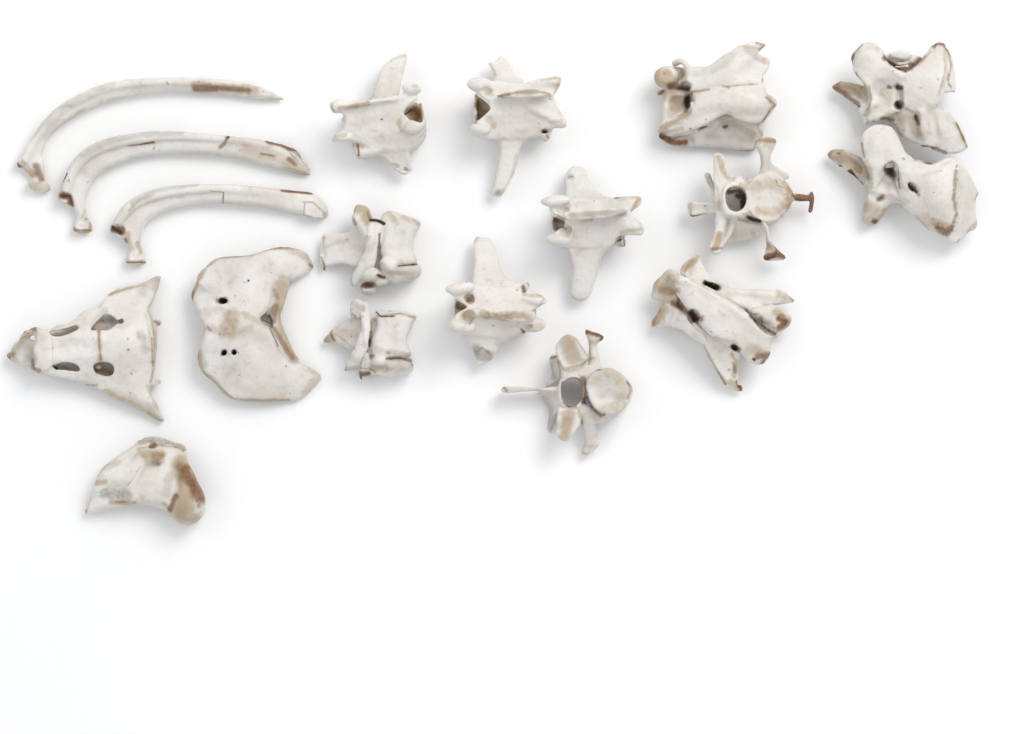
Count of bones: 18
